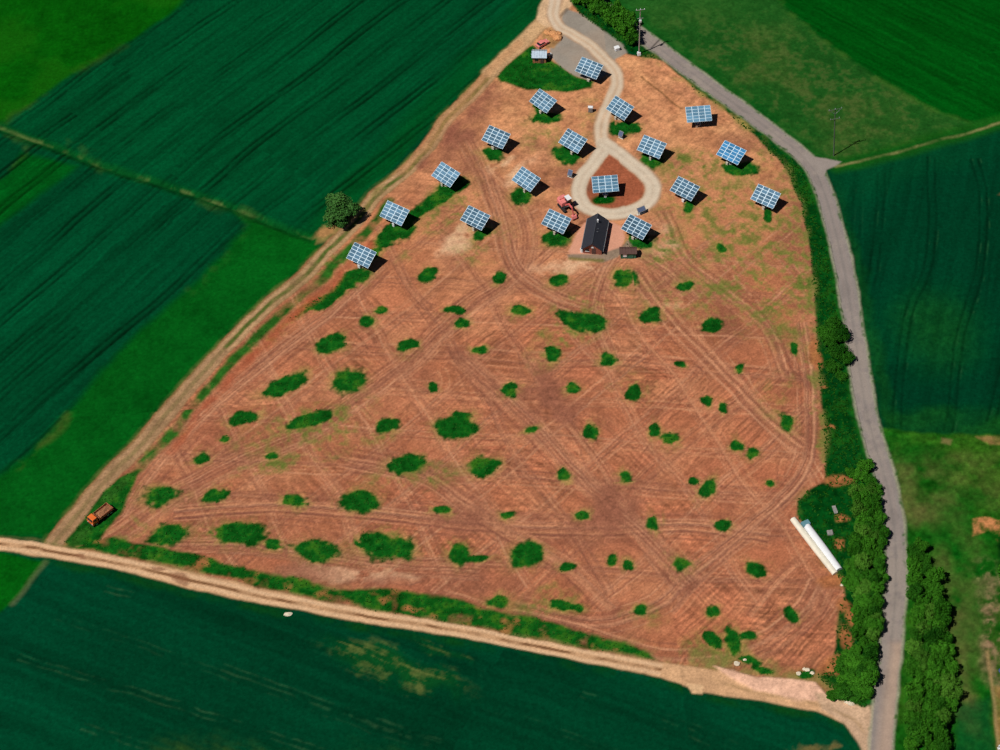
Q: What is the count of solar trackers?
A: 18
